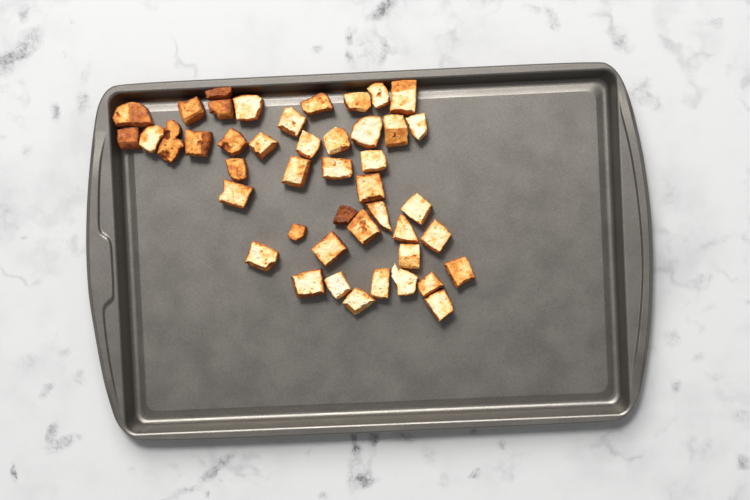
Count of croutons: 45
